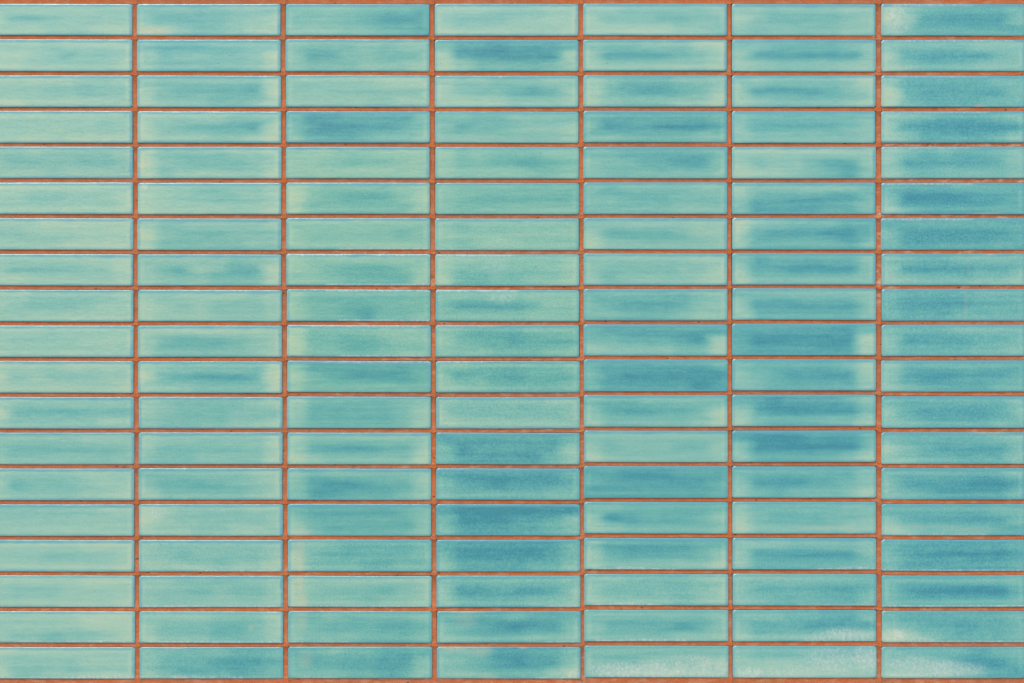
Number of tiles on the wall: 133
